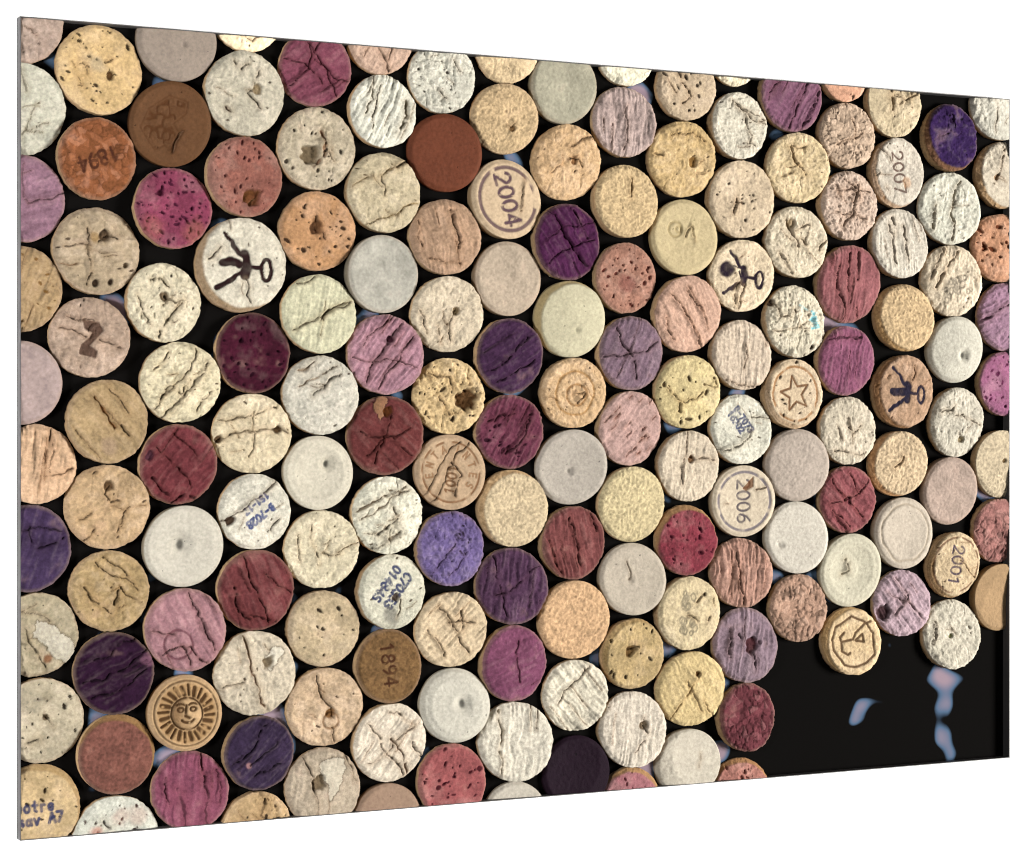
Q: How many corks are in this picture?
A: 166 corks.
